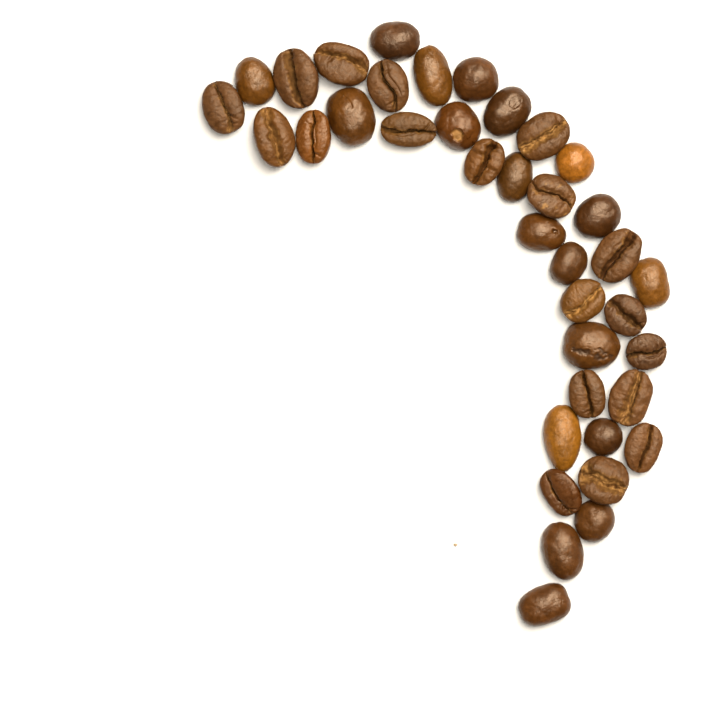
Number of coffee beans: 38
